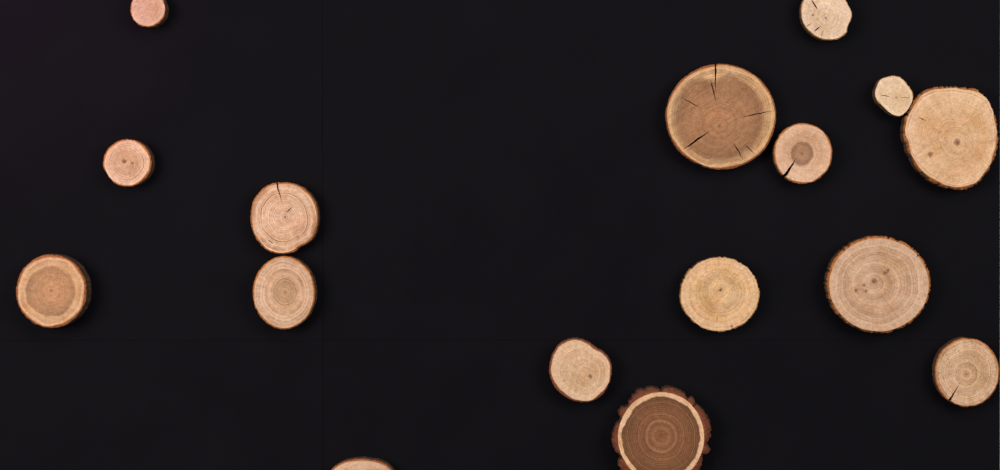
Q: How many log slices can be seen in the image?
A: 16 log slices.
